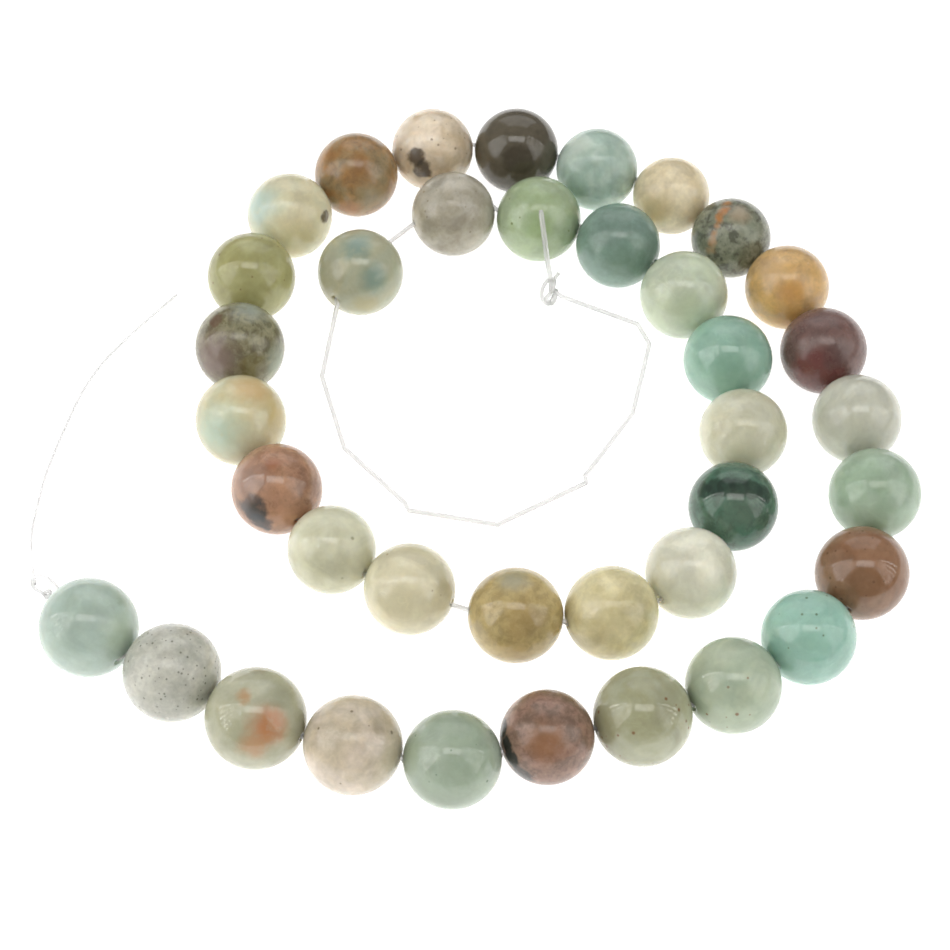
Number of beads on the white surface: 38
